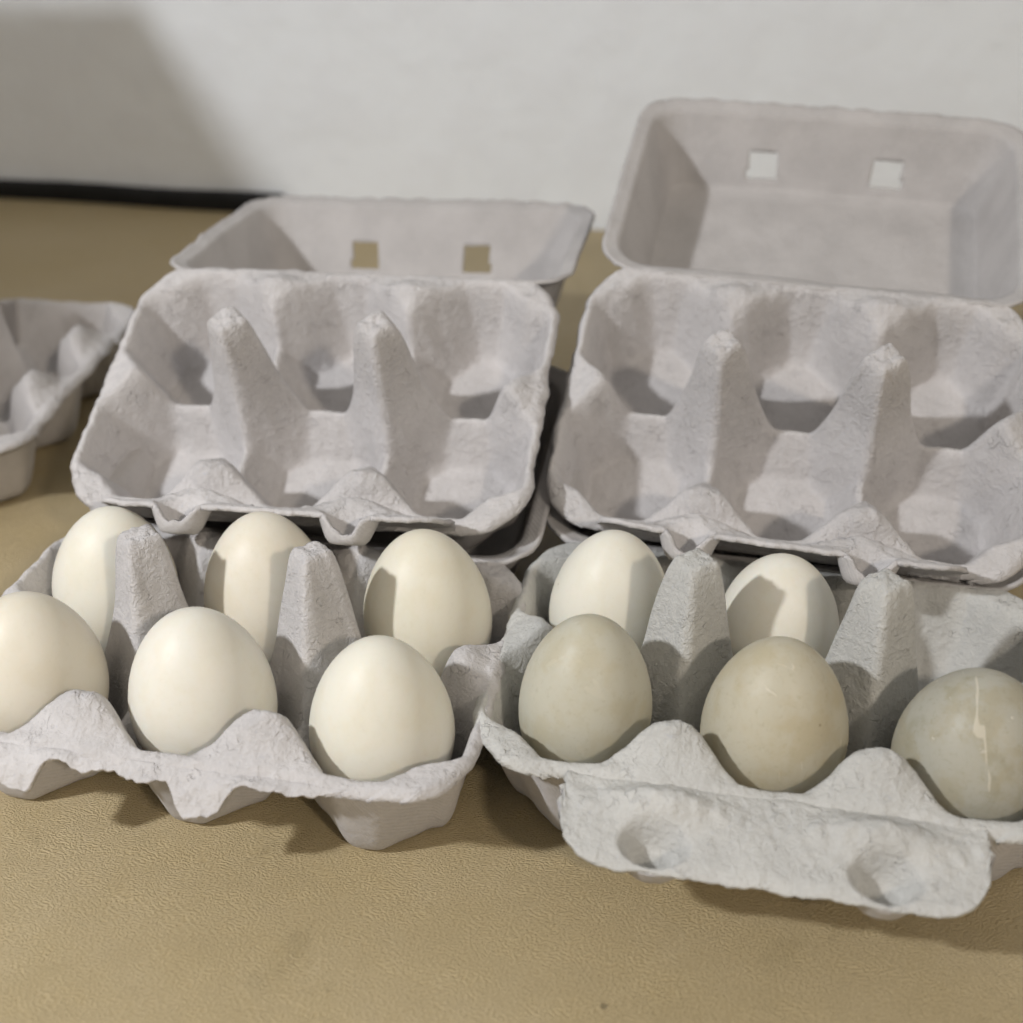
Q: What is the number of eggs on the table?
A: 11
